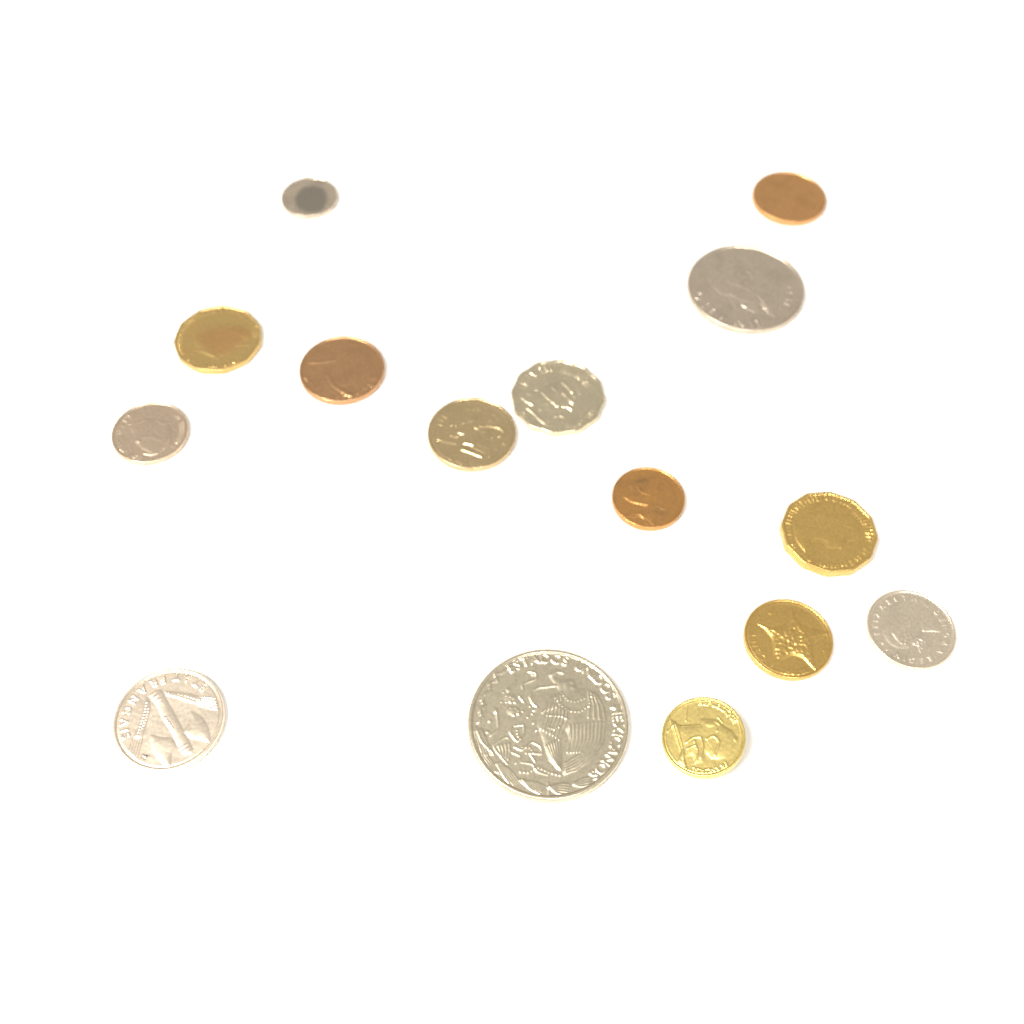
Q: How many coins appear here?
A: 15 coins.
